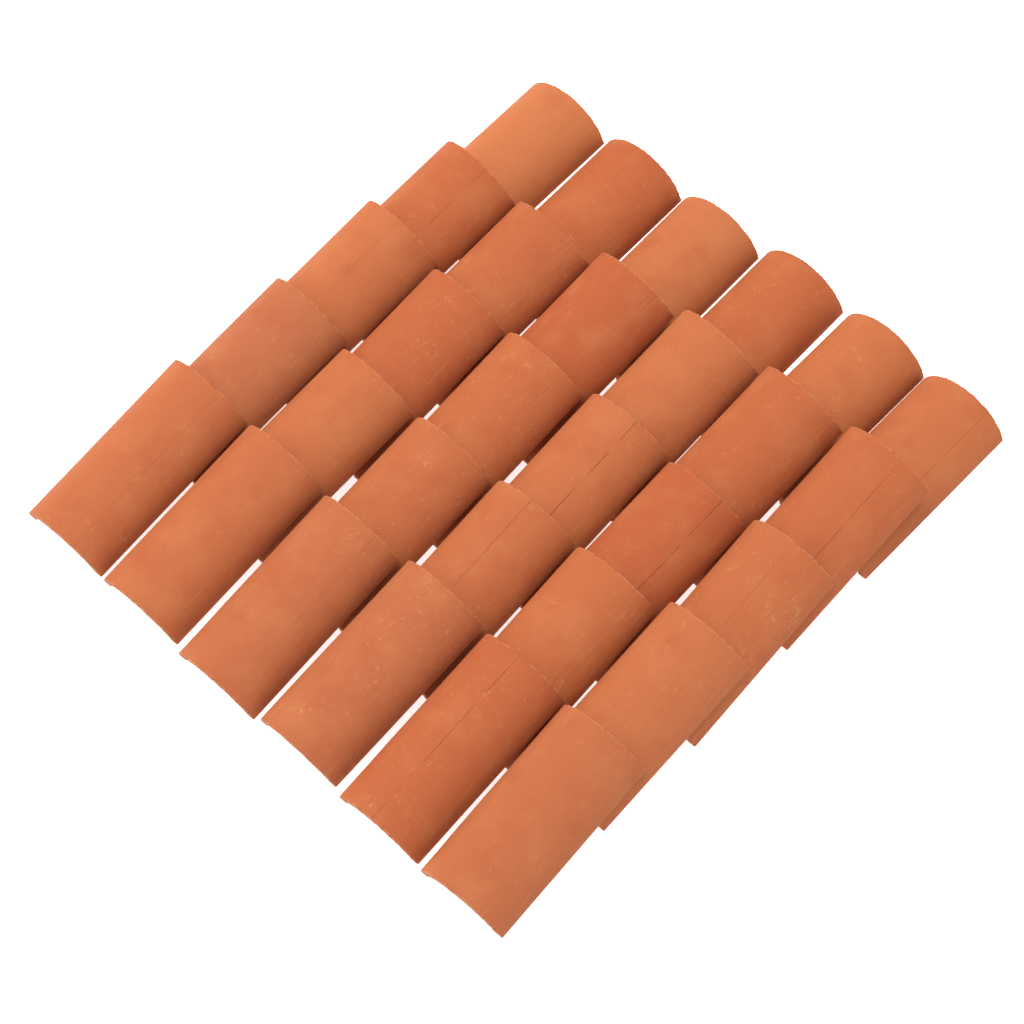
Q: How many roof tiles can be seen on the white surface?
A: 30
